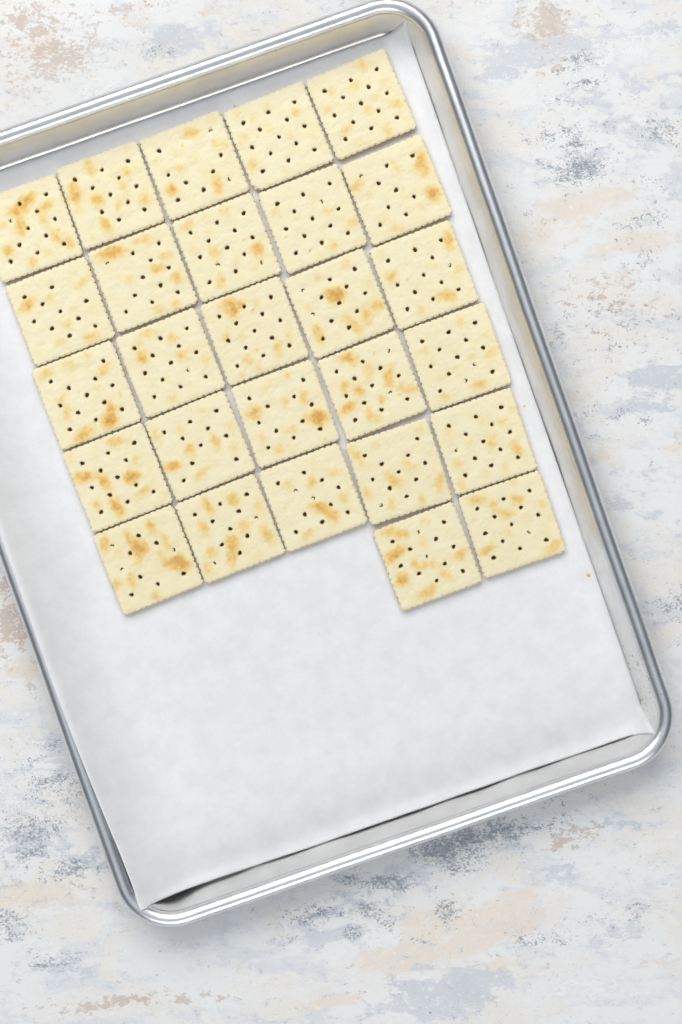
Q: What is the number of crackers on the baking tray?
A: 27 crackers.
